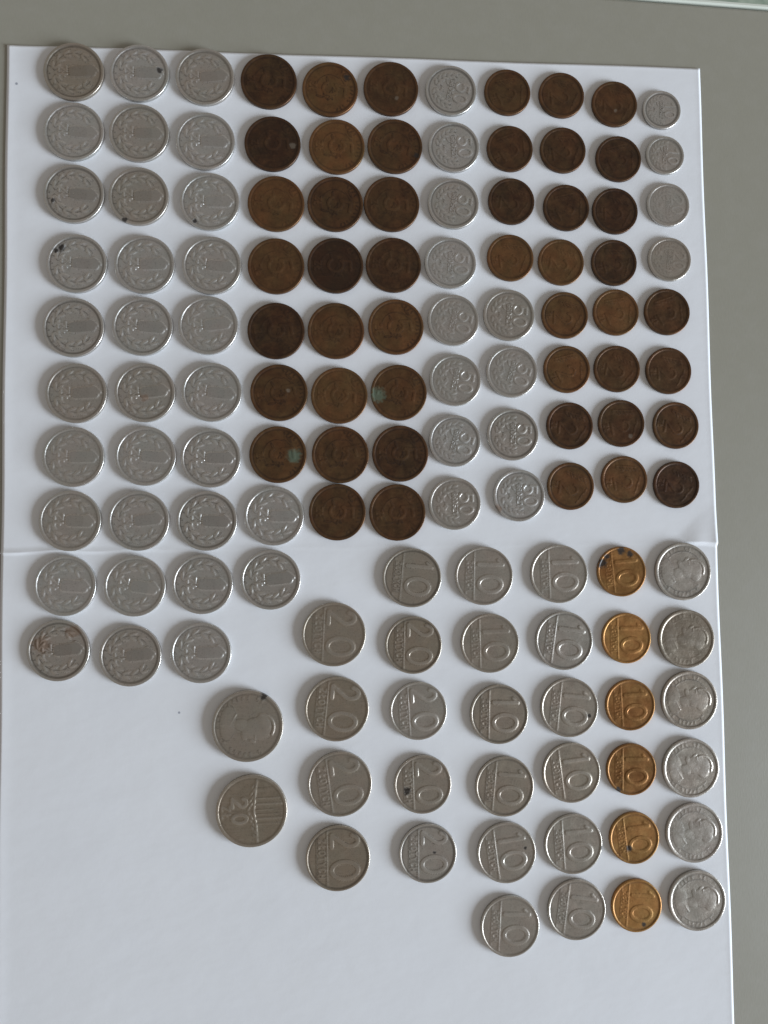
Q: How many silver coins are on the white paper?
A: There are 77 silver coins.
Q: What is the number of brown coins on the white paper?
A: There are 47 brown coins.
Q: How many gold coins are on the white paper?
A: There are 6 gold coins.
